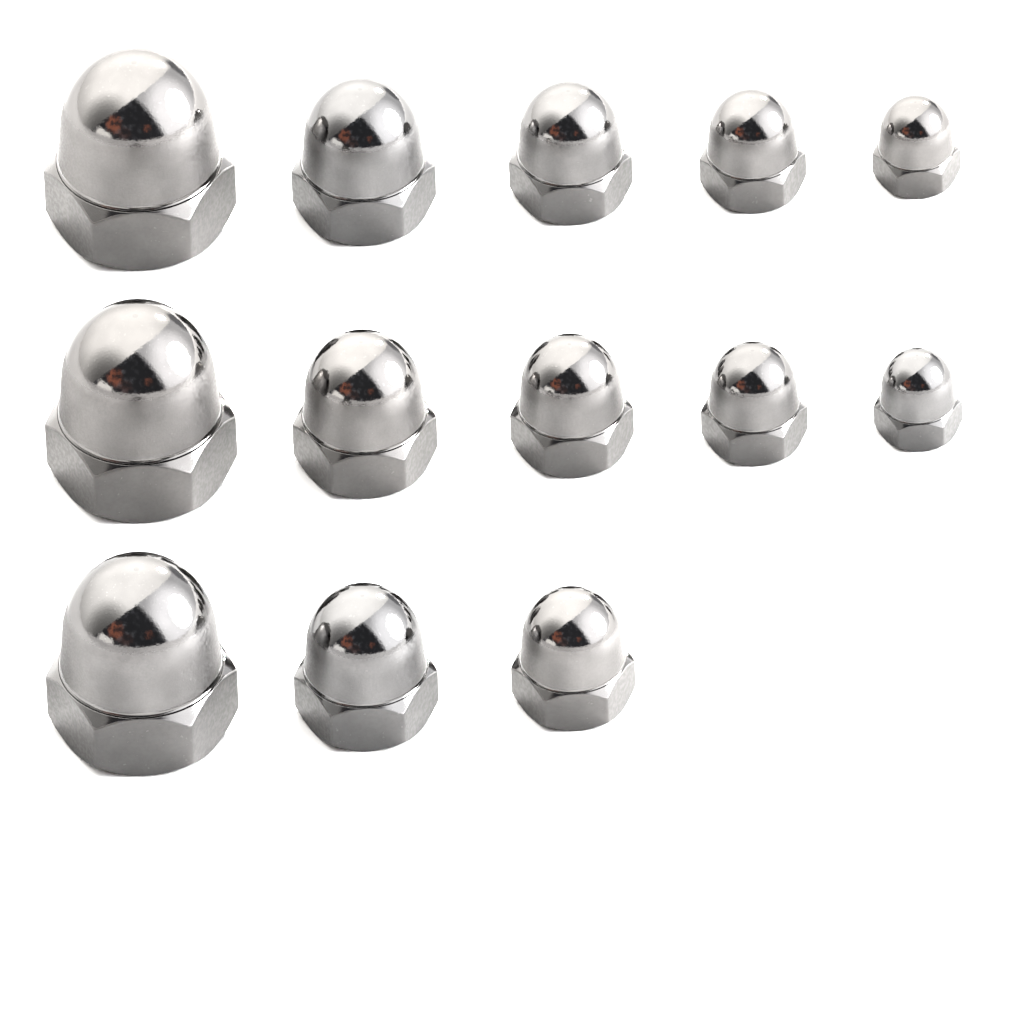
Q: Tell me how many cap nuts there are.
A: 13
